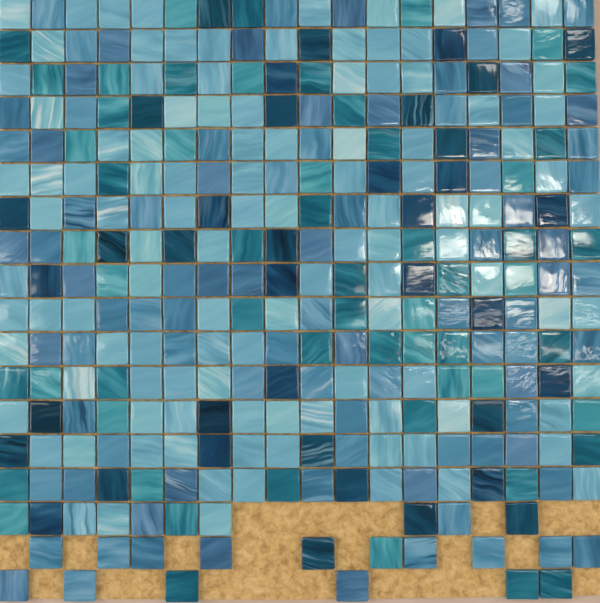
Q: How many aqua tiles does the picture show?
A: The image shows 111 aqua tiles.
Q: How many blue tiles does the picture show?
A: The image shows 90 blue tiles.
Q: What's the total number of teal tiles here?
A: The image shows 57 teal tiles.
